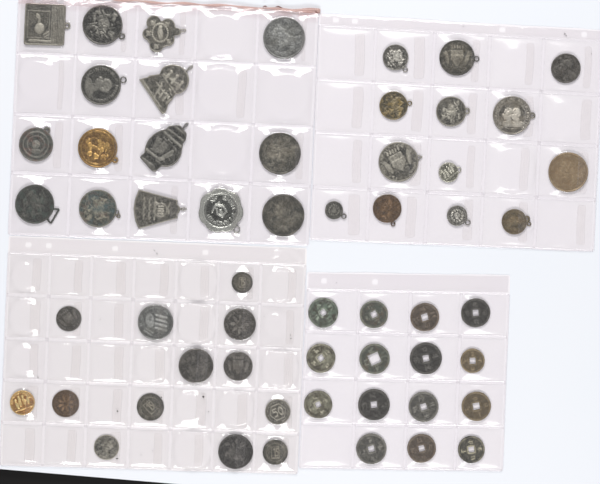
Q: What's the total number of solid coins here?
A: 18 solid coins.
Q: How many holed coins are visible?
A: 15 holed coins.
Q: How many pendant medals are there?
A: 23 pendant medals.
